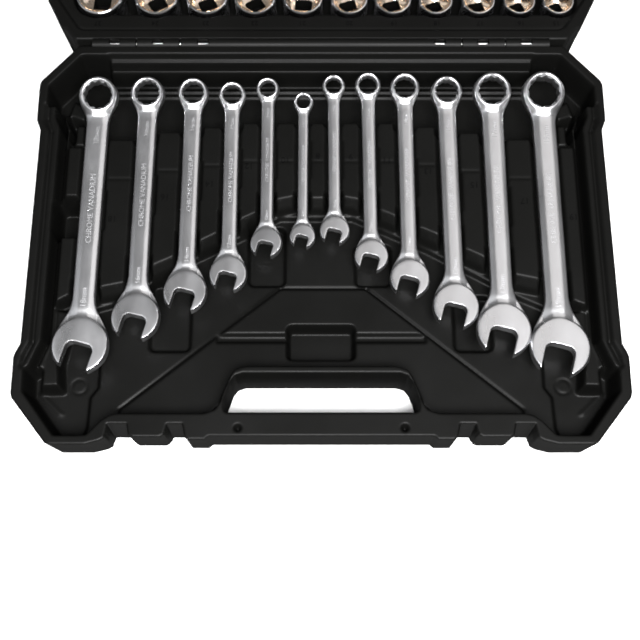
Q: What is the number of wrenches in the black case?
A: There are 12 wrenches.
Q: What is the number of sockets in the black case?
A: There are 11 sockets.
